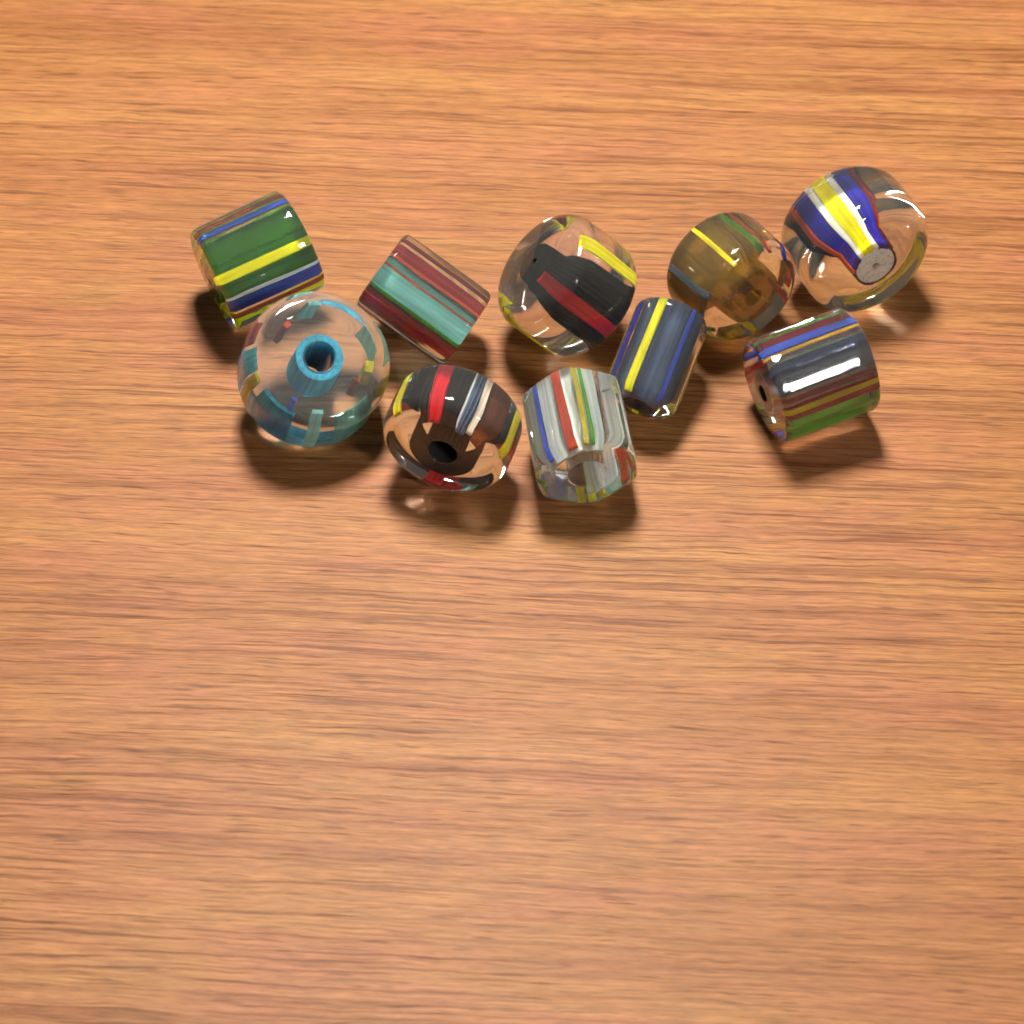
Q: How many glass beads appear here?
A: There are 10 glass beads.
